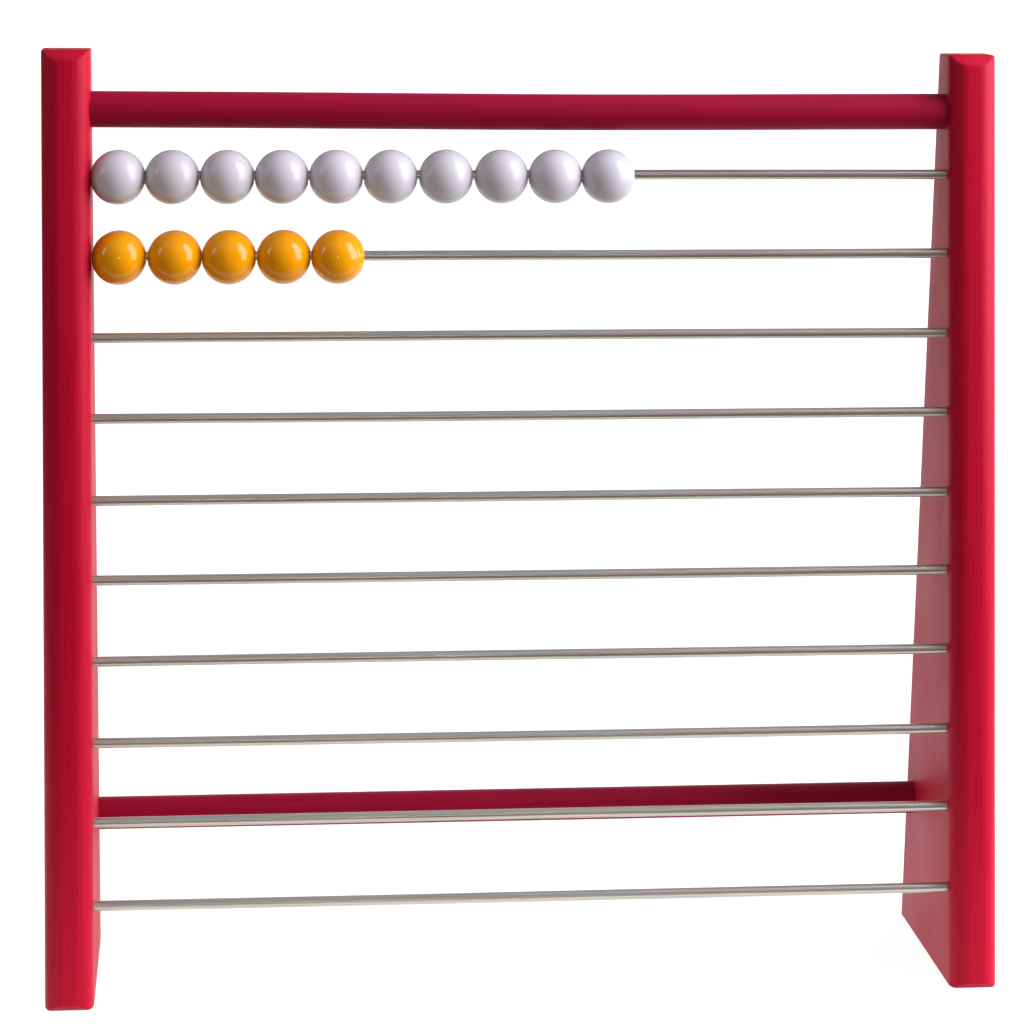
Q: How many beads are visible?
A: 15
